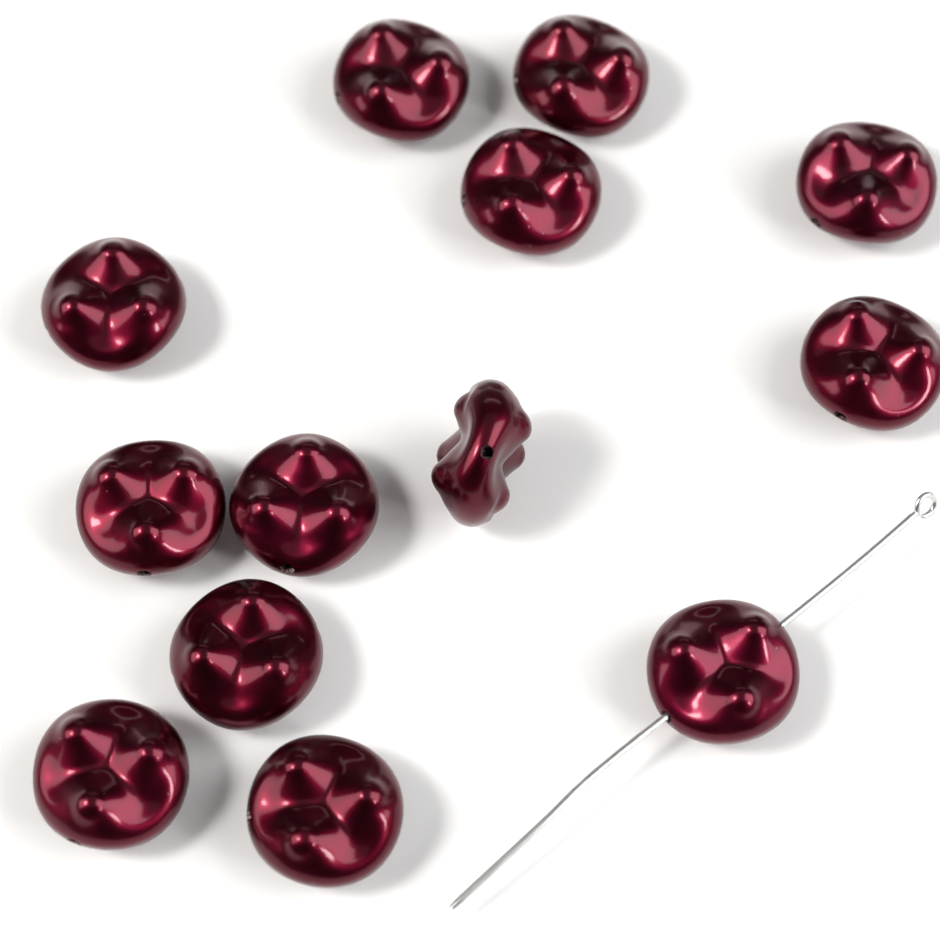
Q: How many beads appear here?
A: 13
